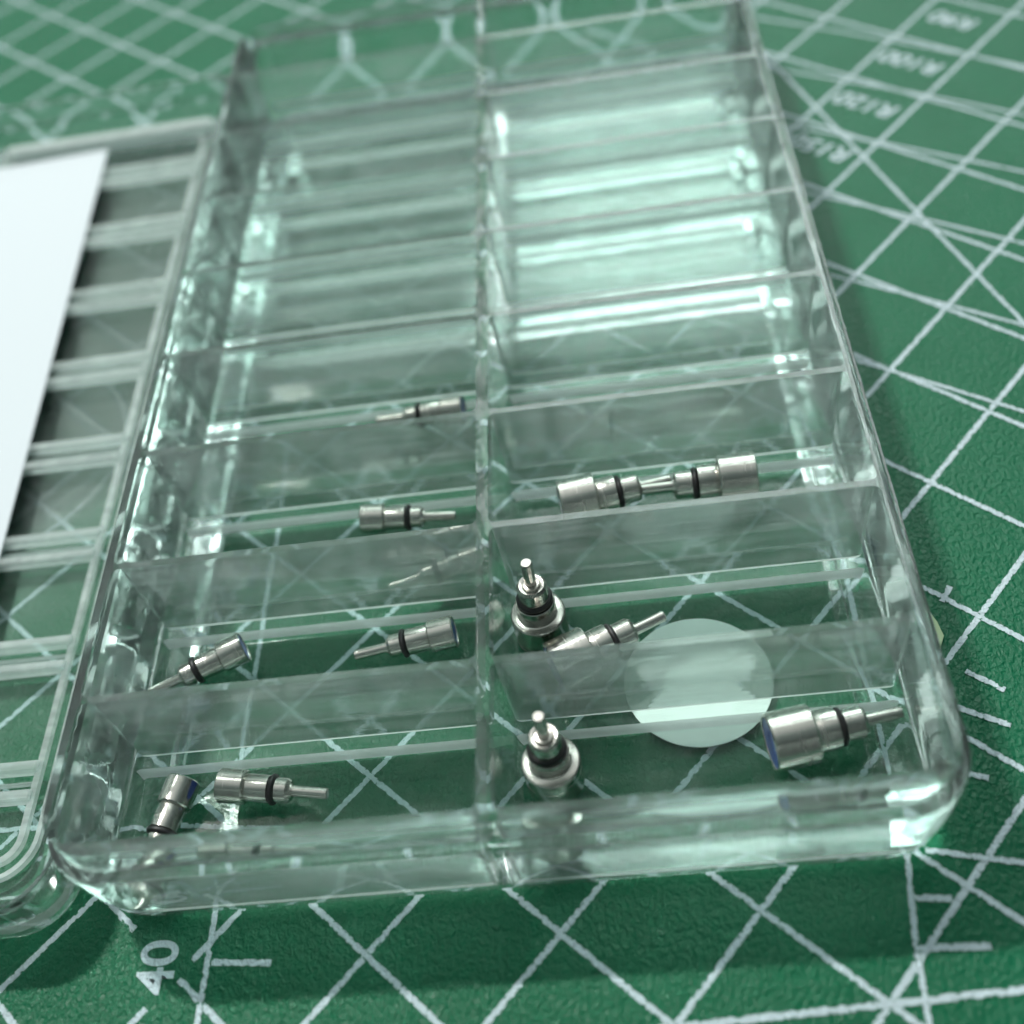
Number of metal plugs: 13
